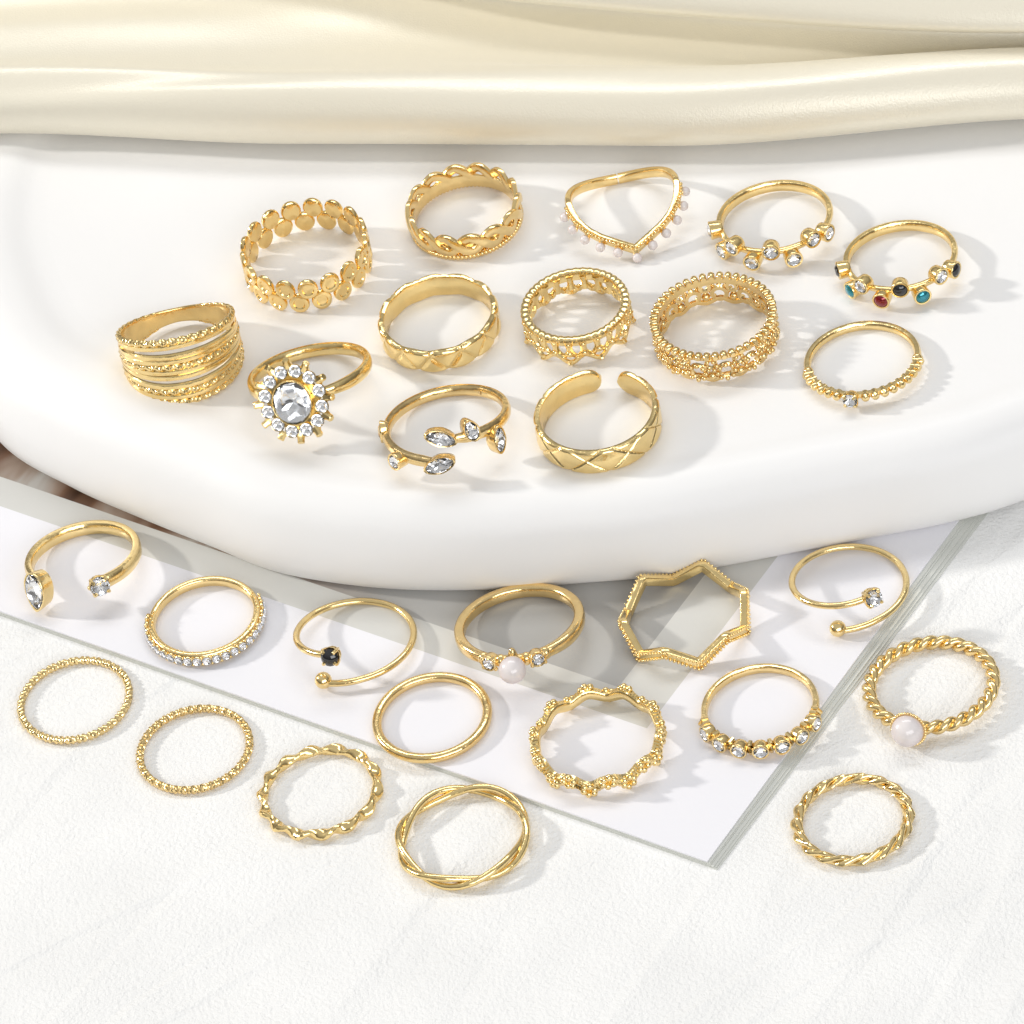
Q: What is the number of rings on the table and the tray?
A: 28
